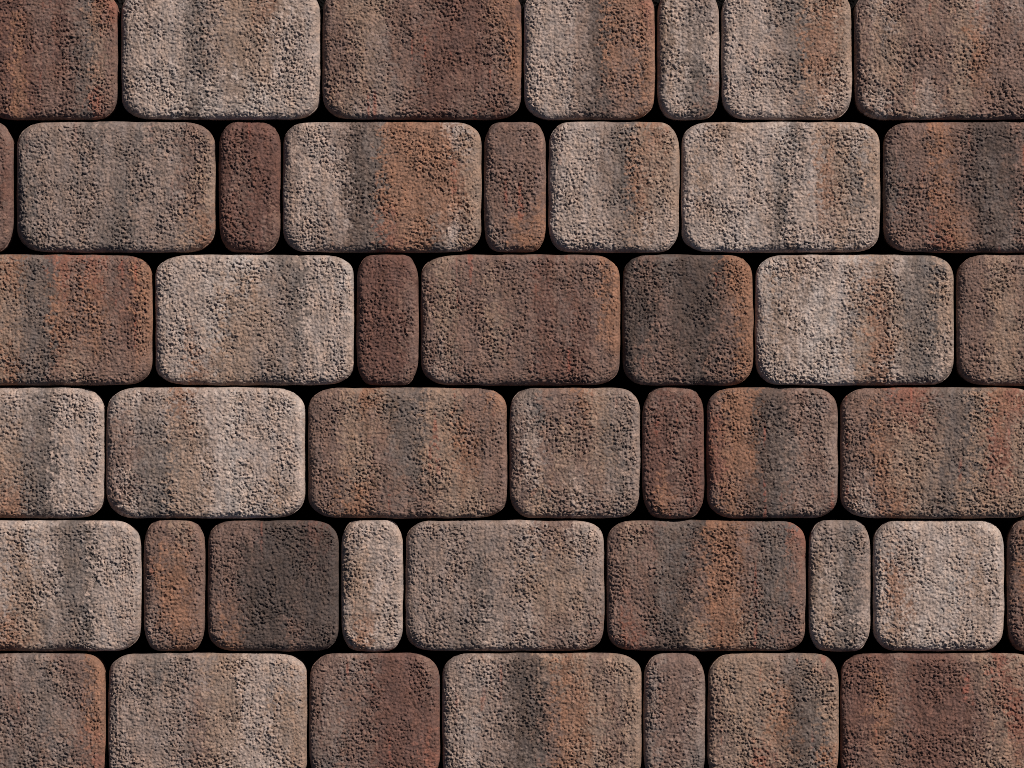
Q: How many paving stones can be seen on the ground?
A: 45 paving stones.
